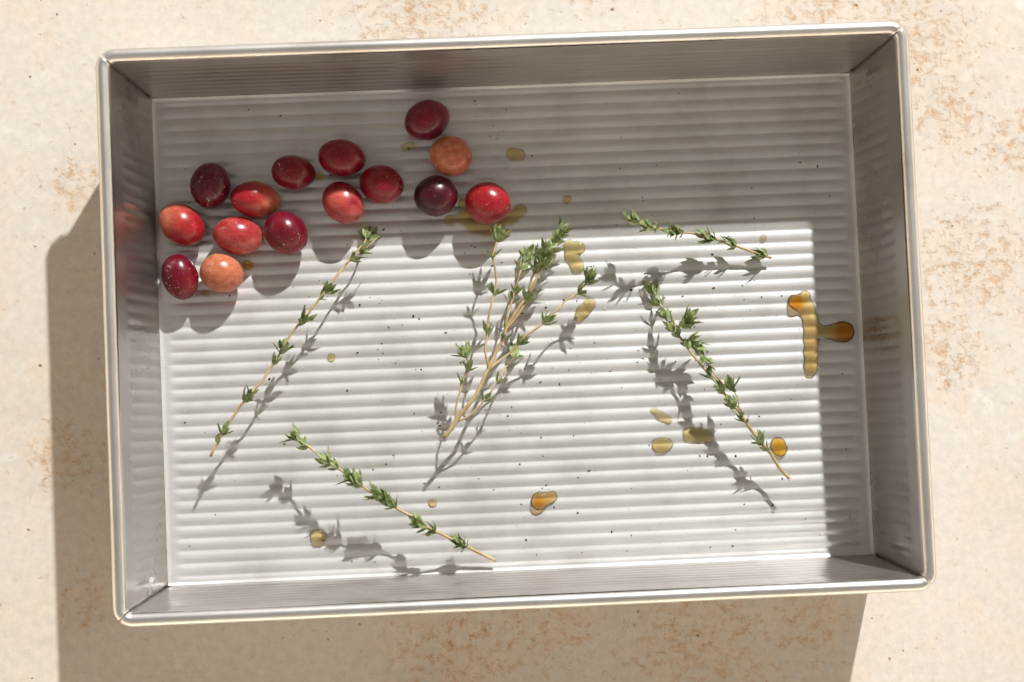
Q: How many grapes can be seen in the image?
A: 15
